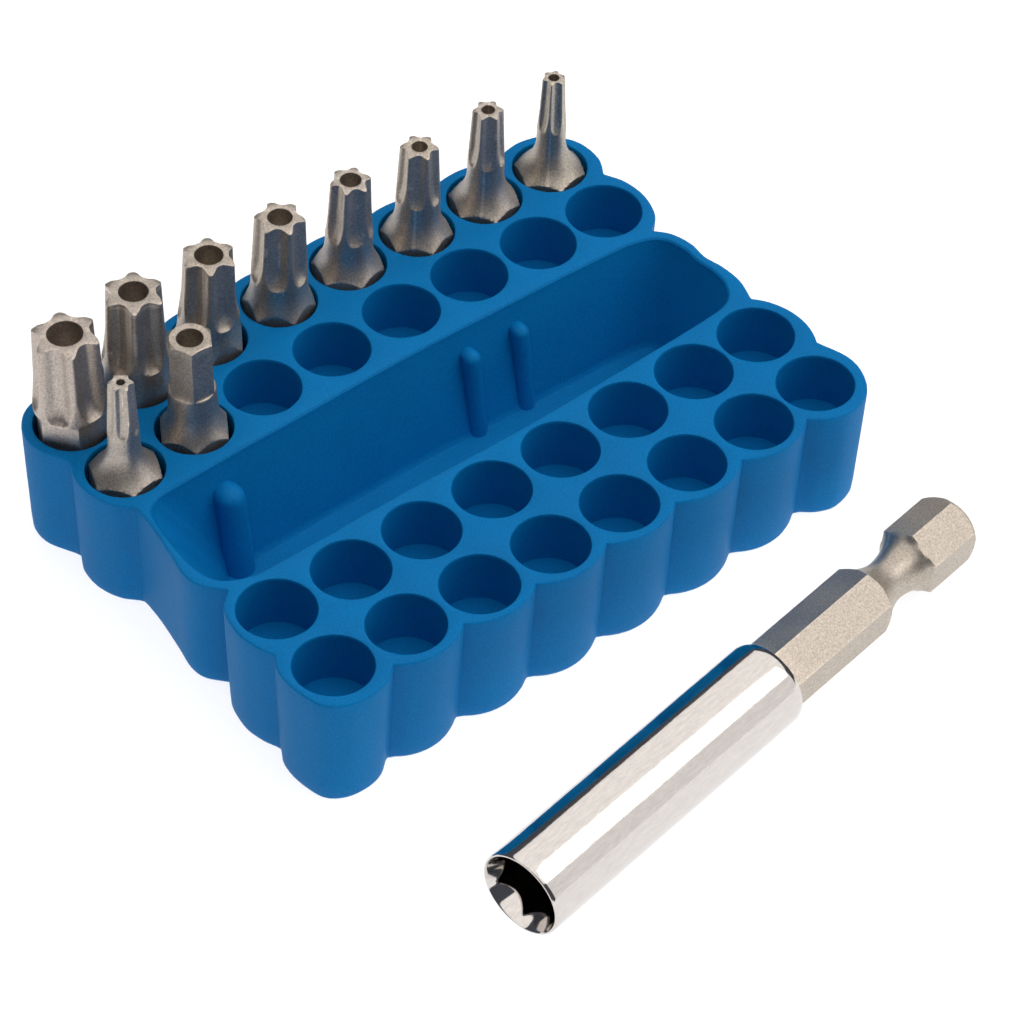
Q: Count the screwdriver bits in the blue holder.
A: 10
